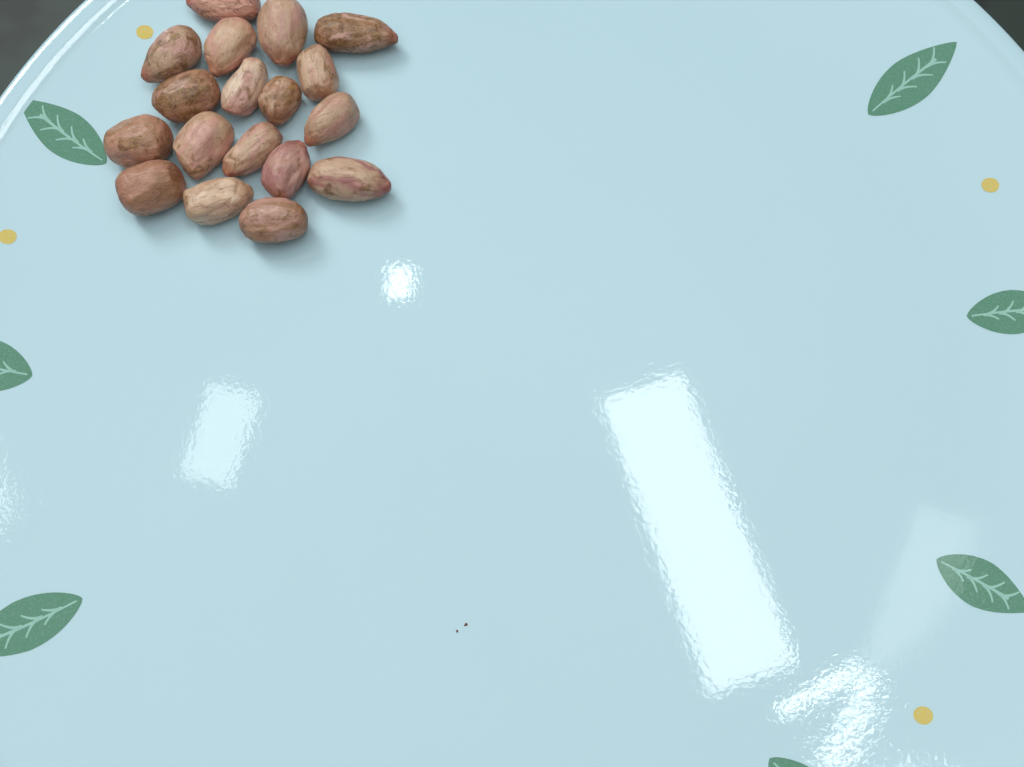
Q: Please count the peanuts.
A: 18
